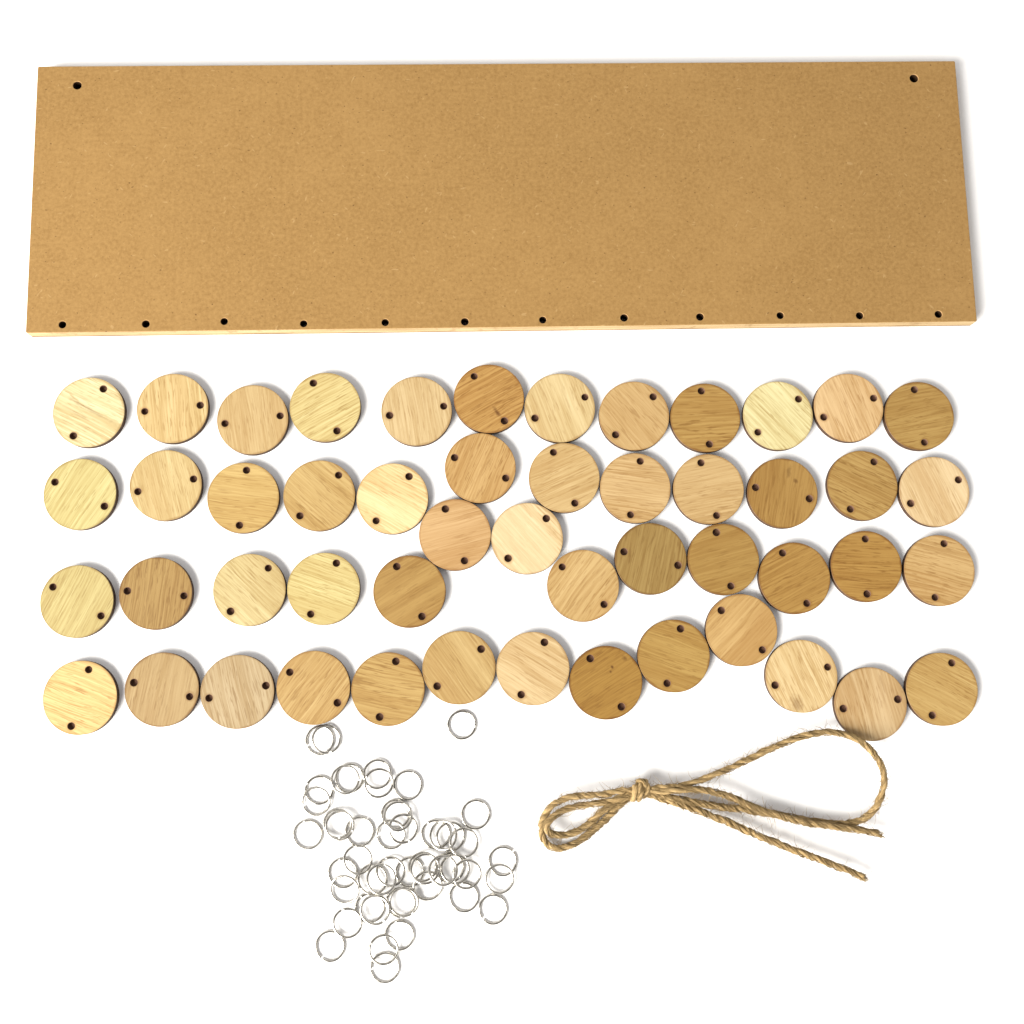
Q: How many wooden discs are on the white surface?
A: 50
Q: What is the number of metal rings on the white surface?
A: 50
